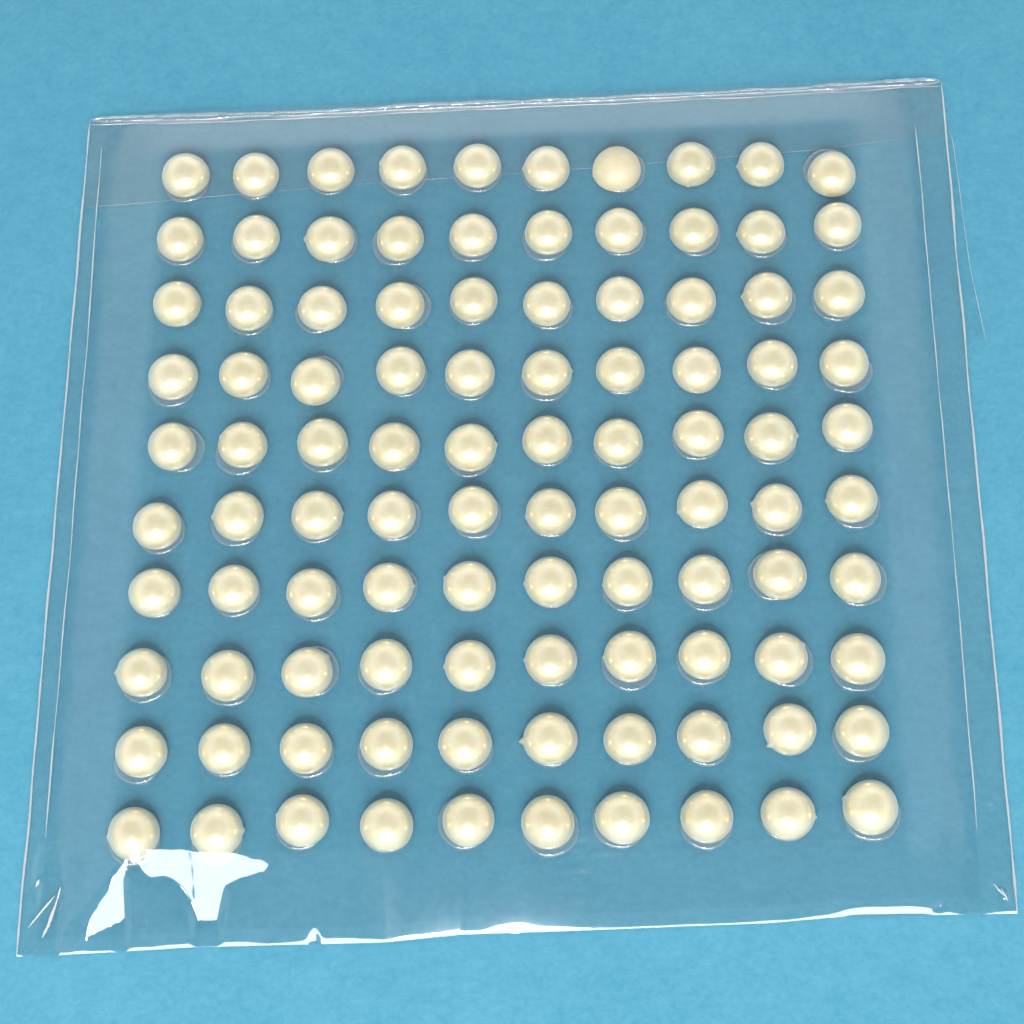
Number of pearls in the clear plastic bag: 100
